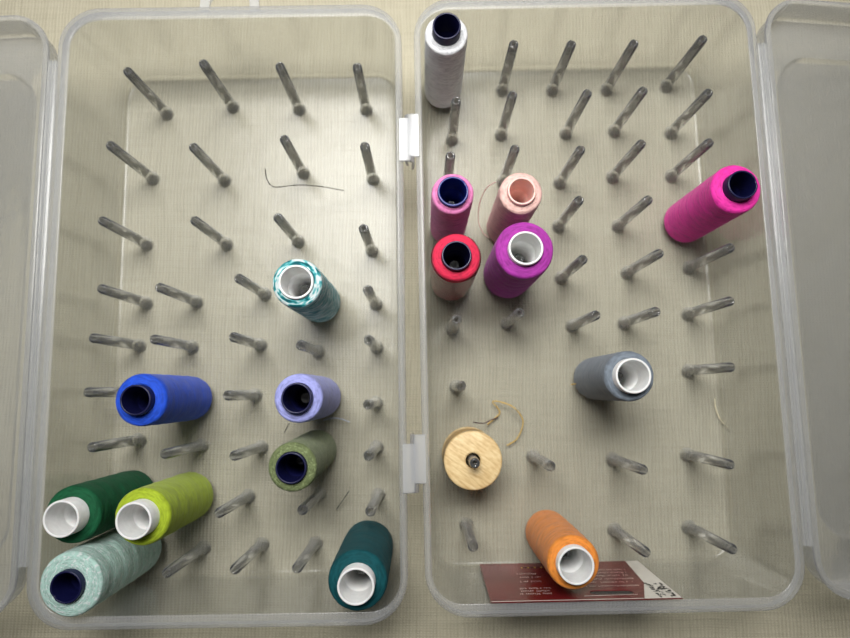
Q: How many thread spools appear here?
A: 17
